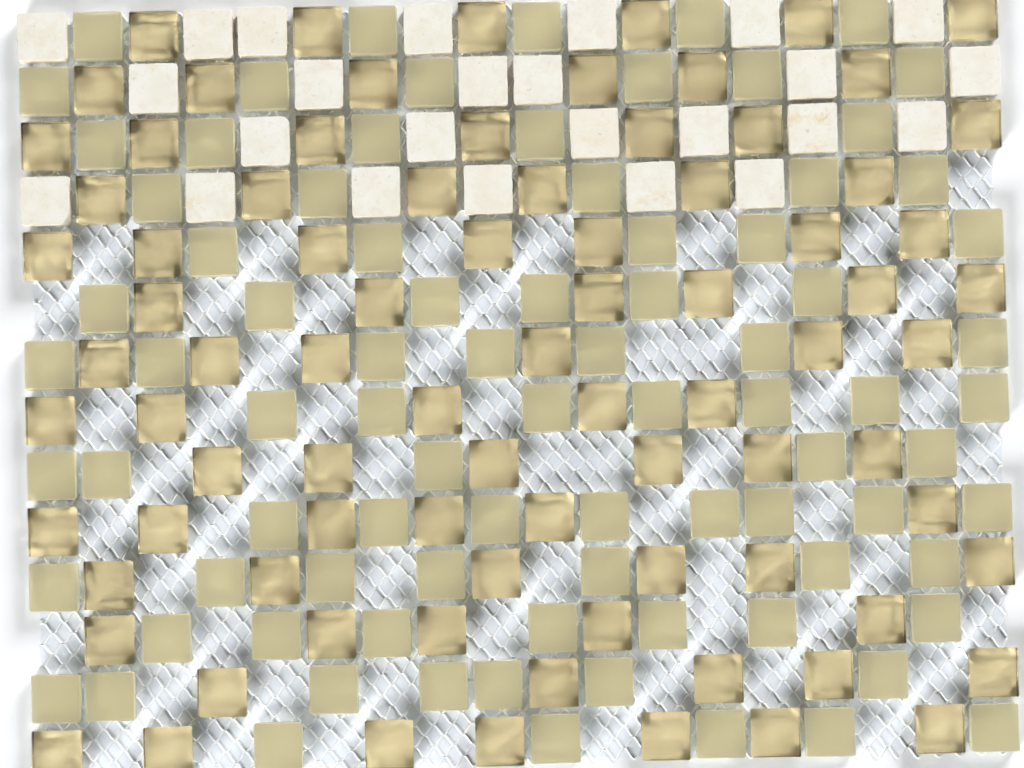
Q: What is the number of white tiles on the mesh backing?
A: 25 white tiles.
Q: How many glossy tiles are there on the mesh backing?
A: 84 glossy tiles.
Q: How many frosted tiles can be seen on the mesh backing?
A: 85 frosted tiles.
